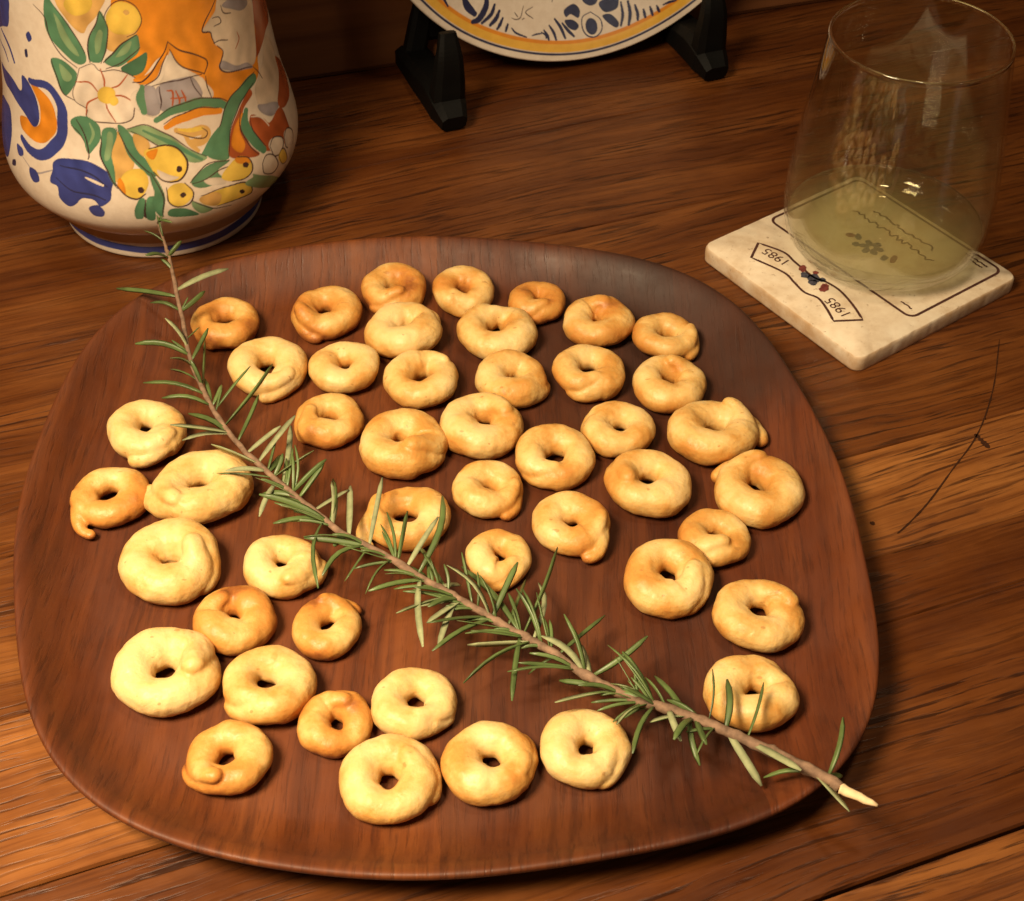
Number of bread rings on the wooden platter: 46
